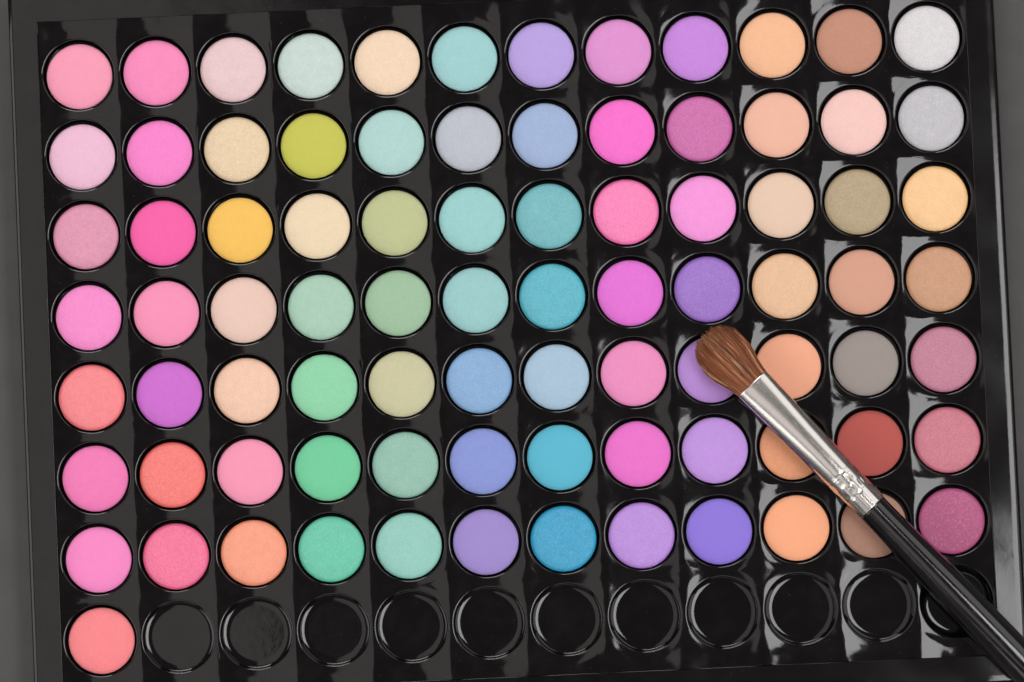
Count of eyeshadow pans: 85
